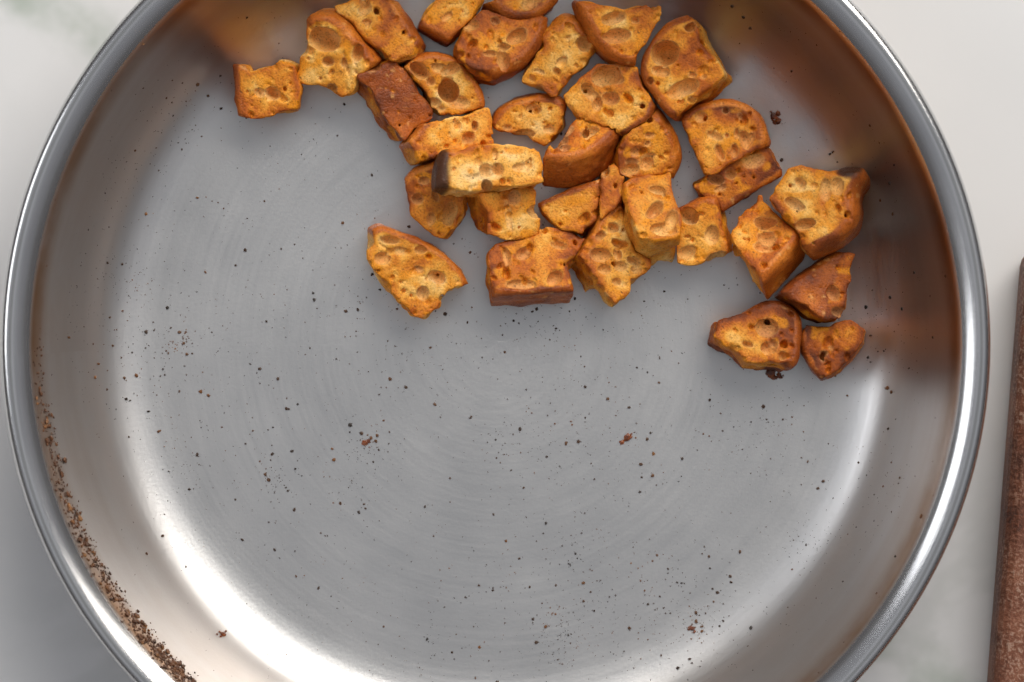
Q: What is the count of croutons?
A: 33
